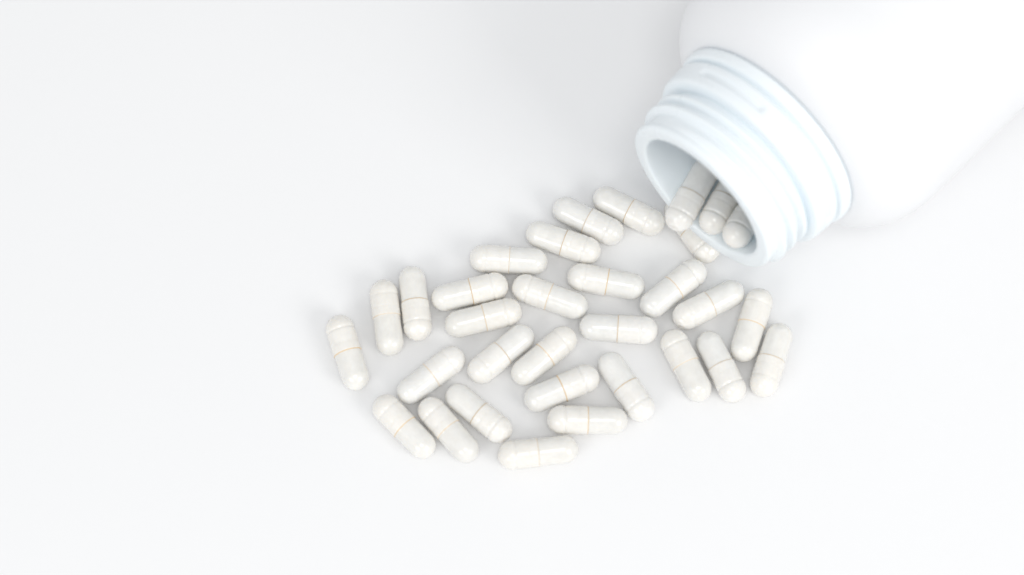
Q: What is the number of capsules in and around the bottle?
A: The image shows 32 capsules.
